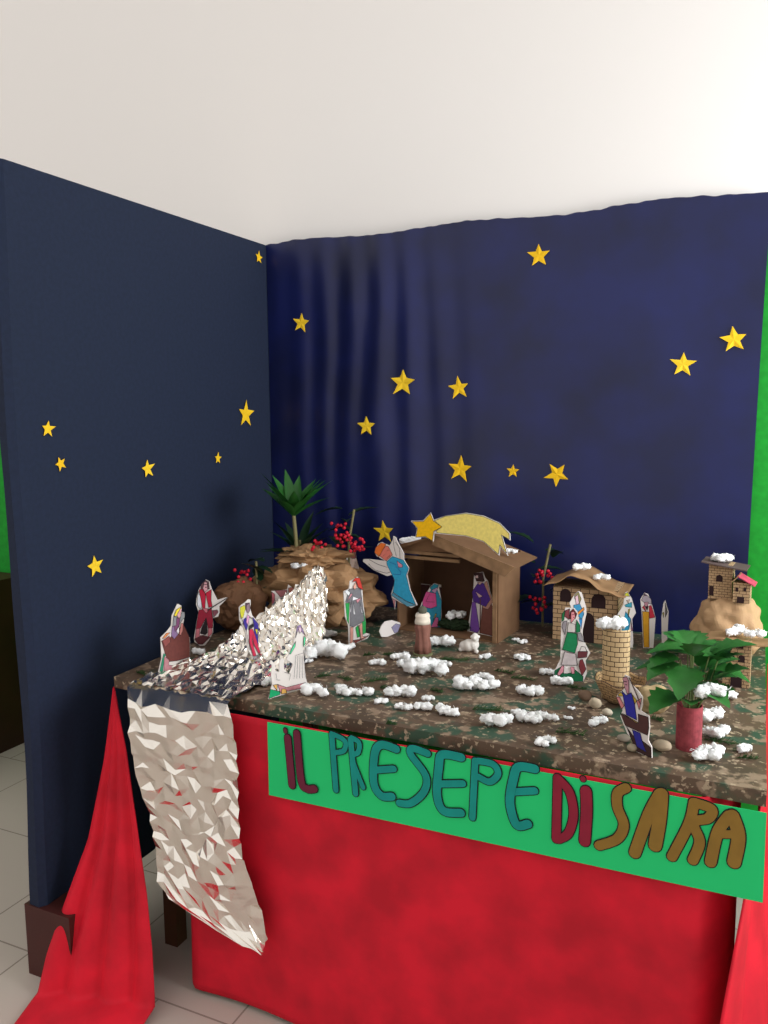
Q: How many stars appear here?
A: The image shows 18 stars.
